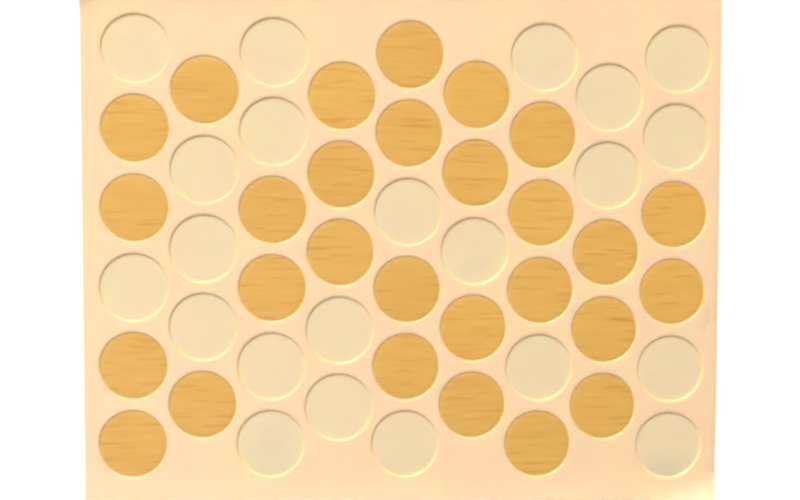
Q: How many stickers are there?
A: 28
